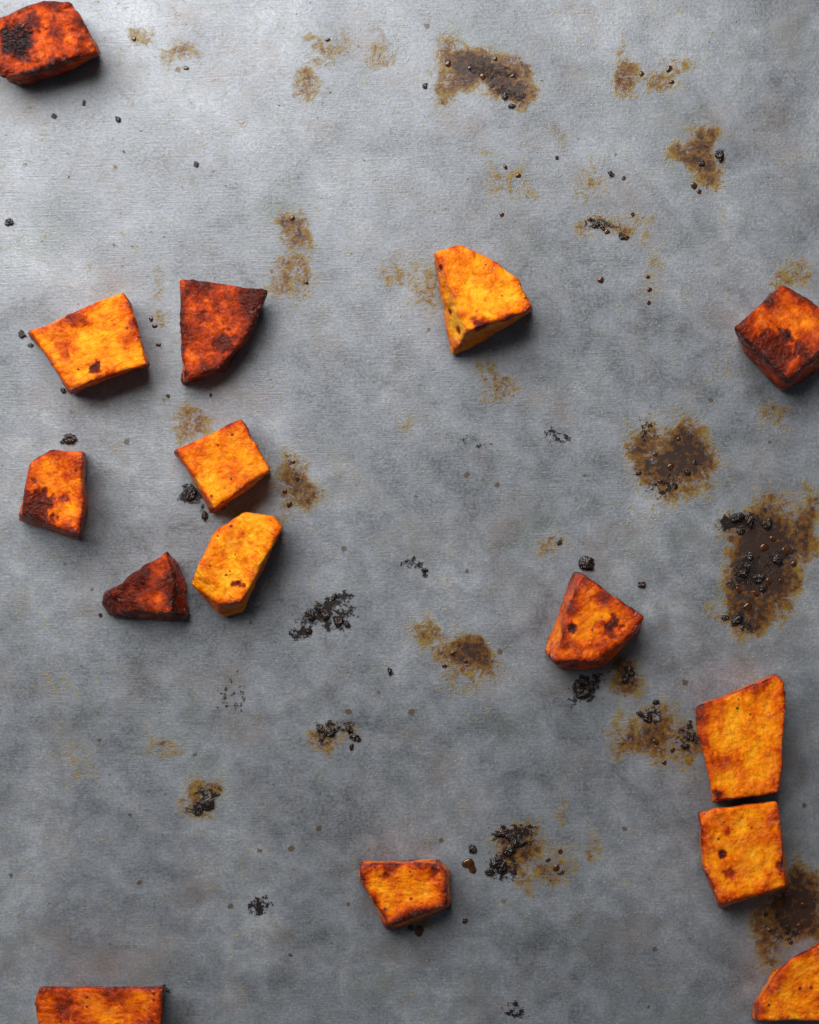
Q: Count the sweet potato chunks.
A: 15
